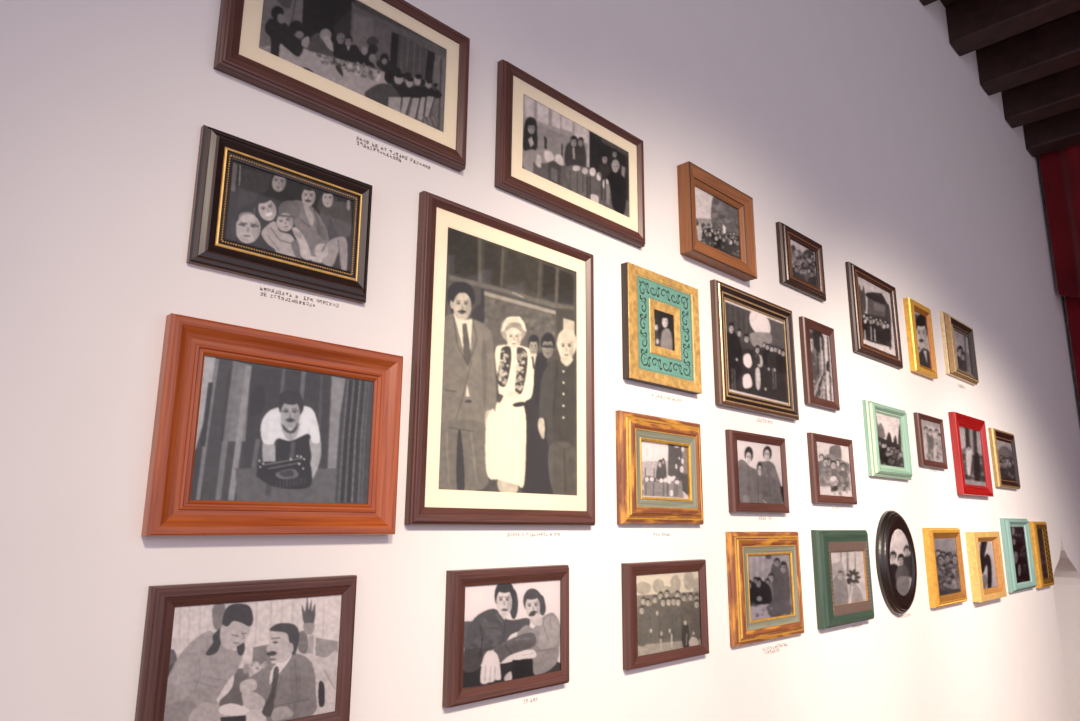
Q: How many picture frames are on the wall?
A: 30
